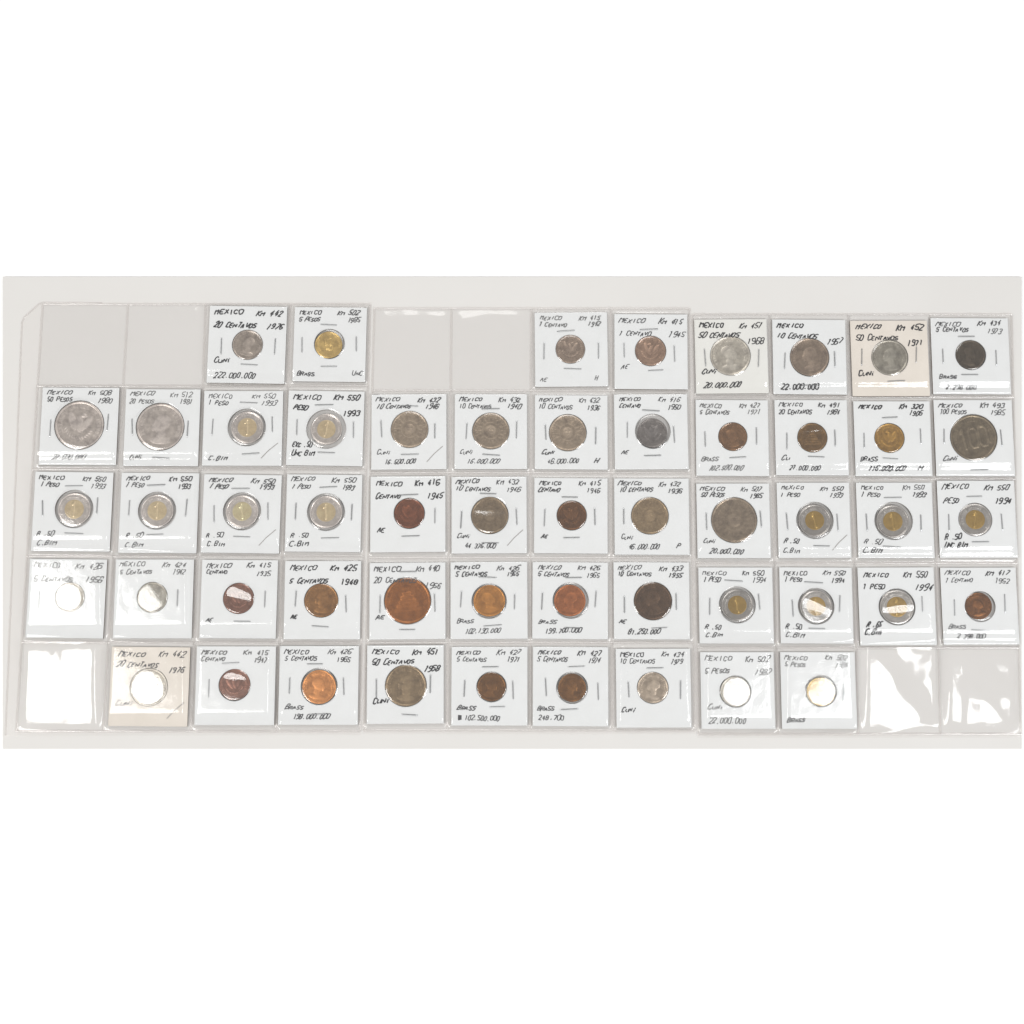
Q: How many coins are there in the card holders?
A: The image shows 53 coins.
